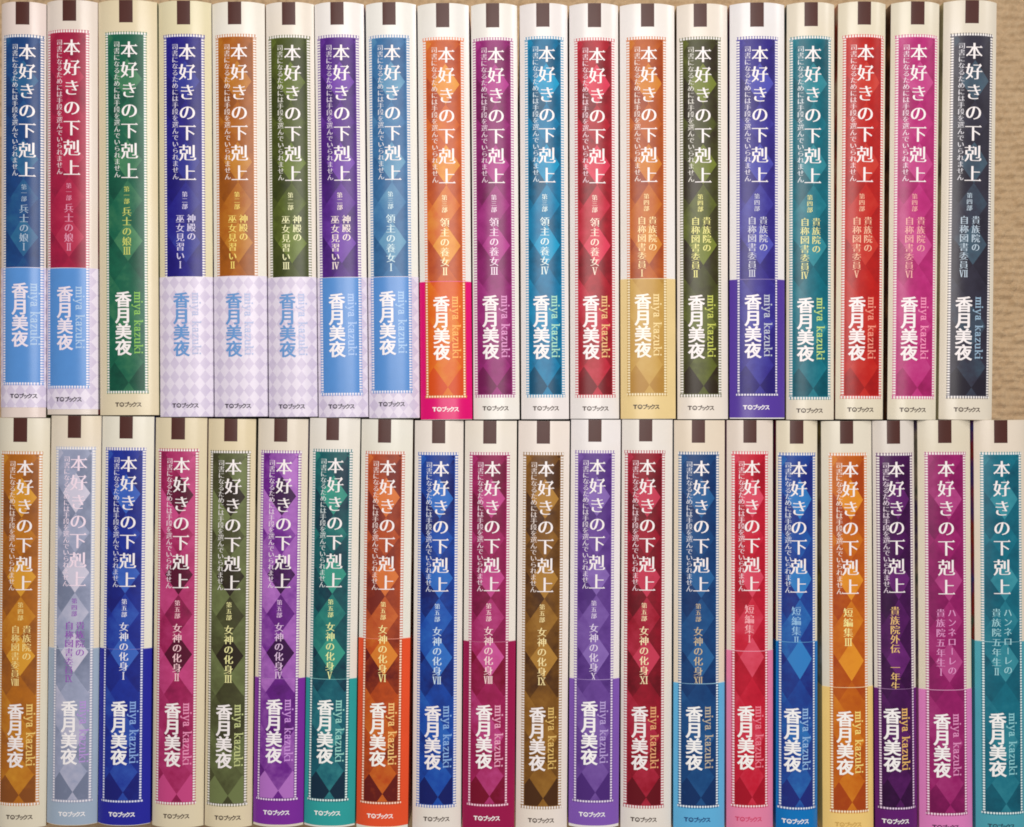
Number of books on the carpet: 39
